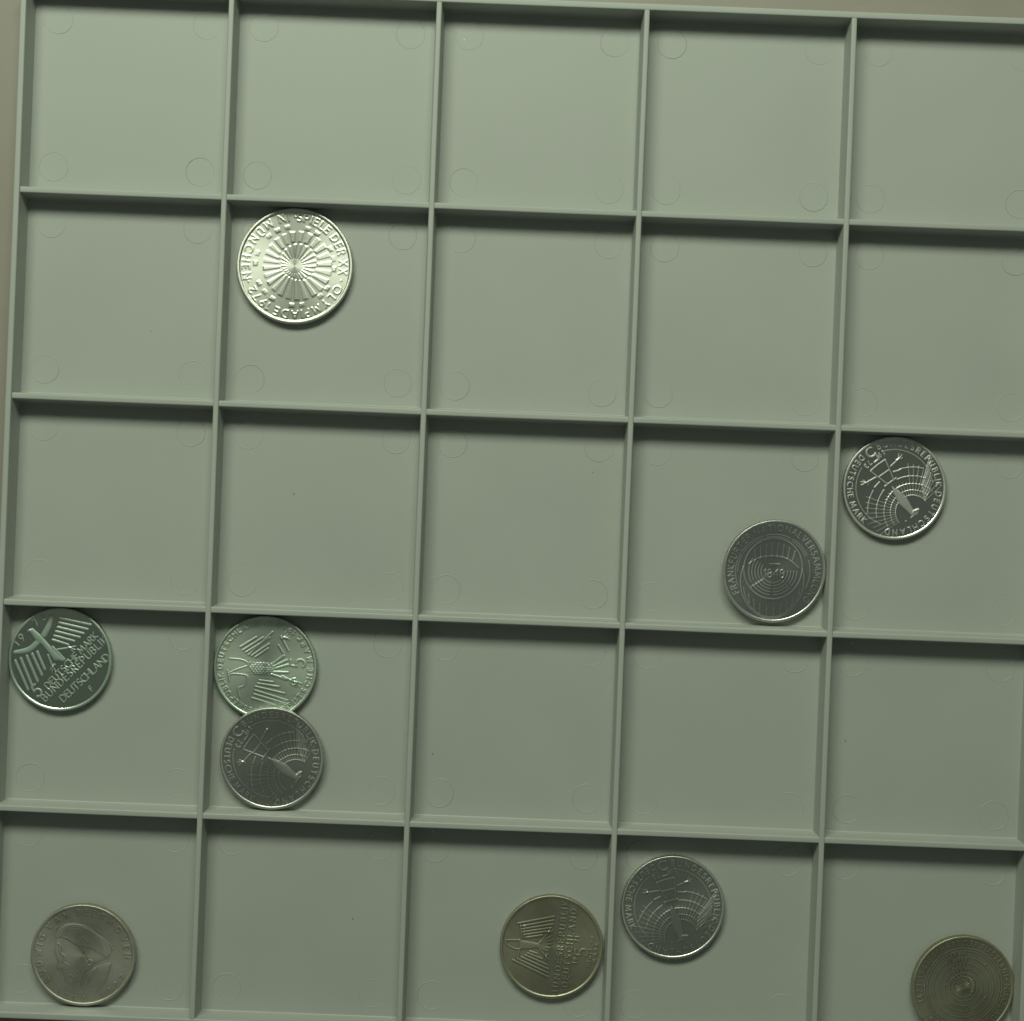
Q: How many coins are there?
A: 10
